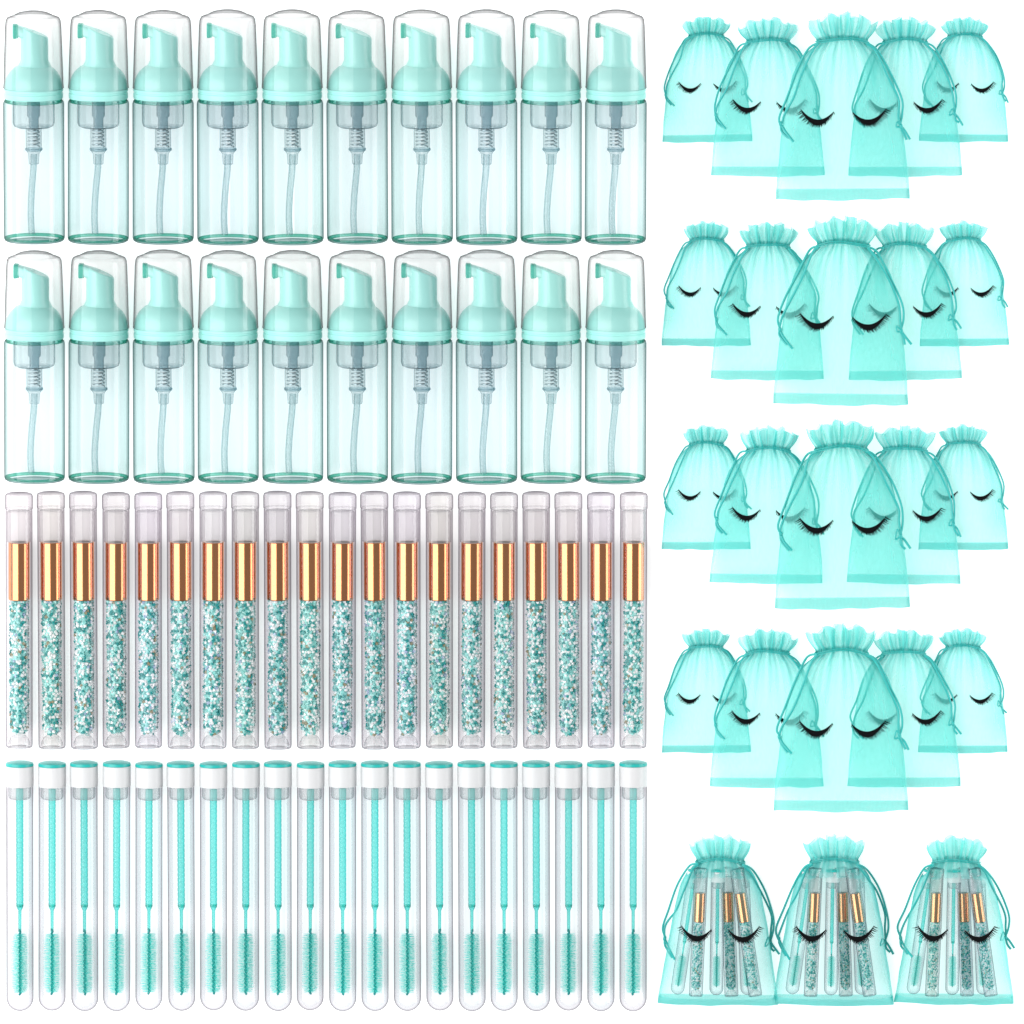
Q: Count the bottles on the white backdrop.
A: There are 20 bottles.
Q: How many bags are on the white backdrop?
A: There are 23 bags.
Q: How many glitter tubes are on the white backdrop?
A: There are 29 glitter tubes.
